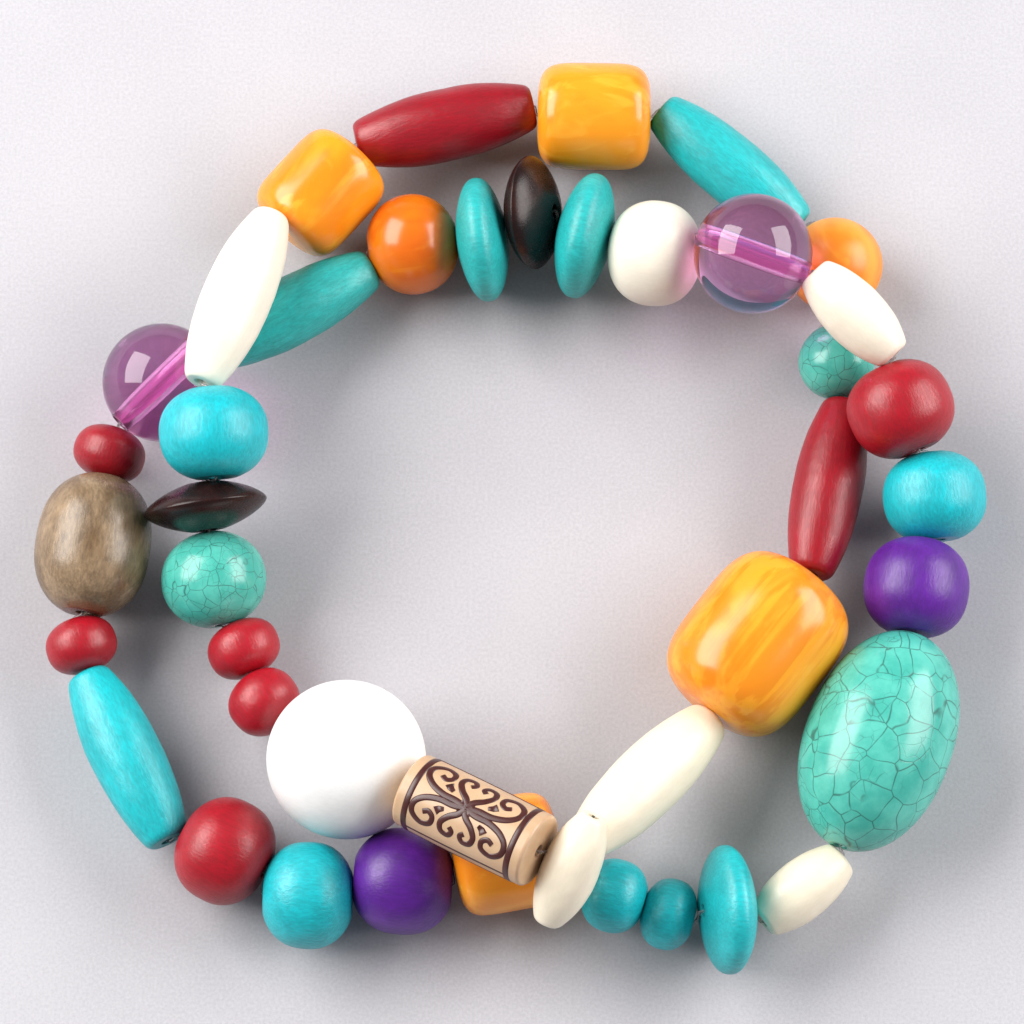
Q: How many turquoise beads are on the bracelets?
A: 14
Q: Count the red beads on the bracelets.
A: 8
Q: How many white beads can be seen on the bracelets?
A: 7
